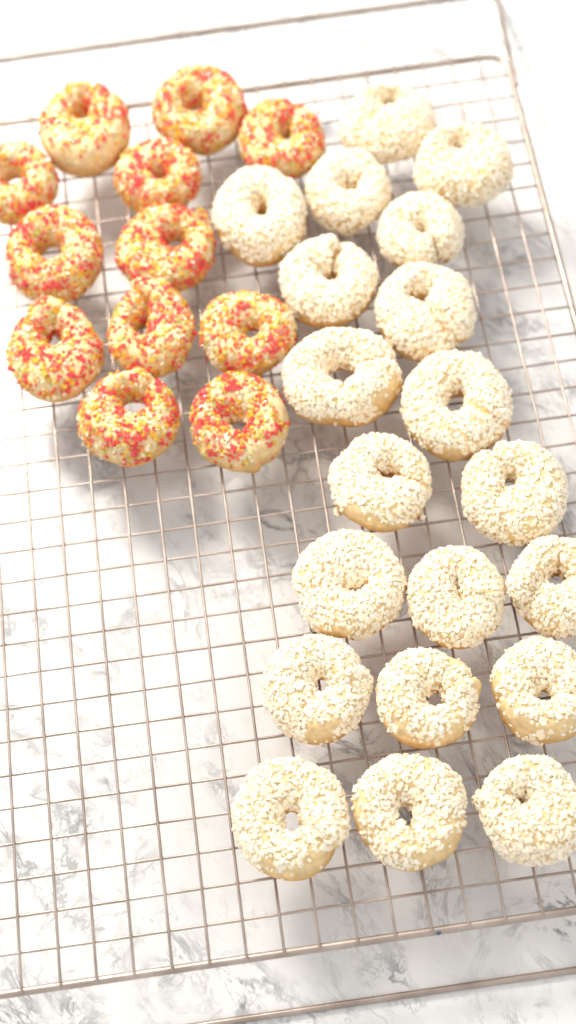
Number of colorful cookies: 12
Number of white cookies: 20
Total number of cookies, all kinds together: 32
